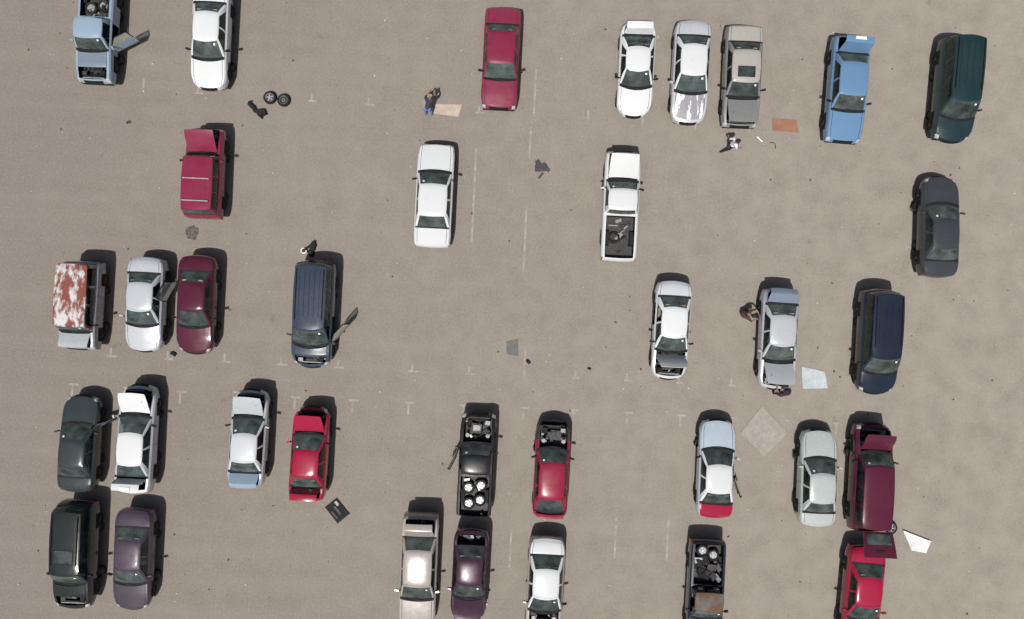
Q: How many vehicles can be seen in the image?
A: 35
